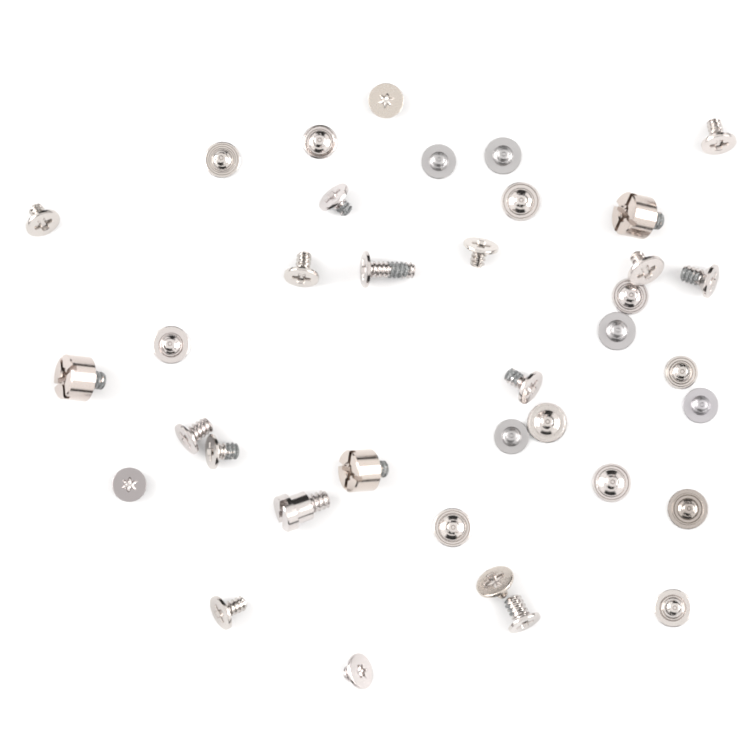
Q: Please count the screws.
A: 37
